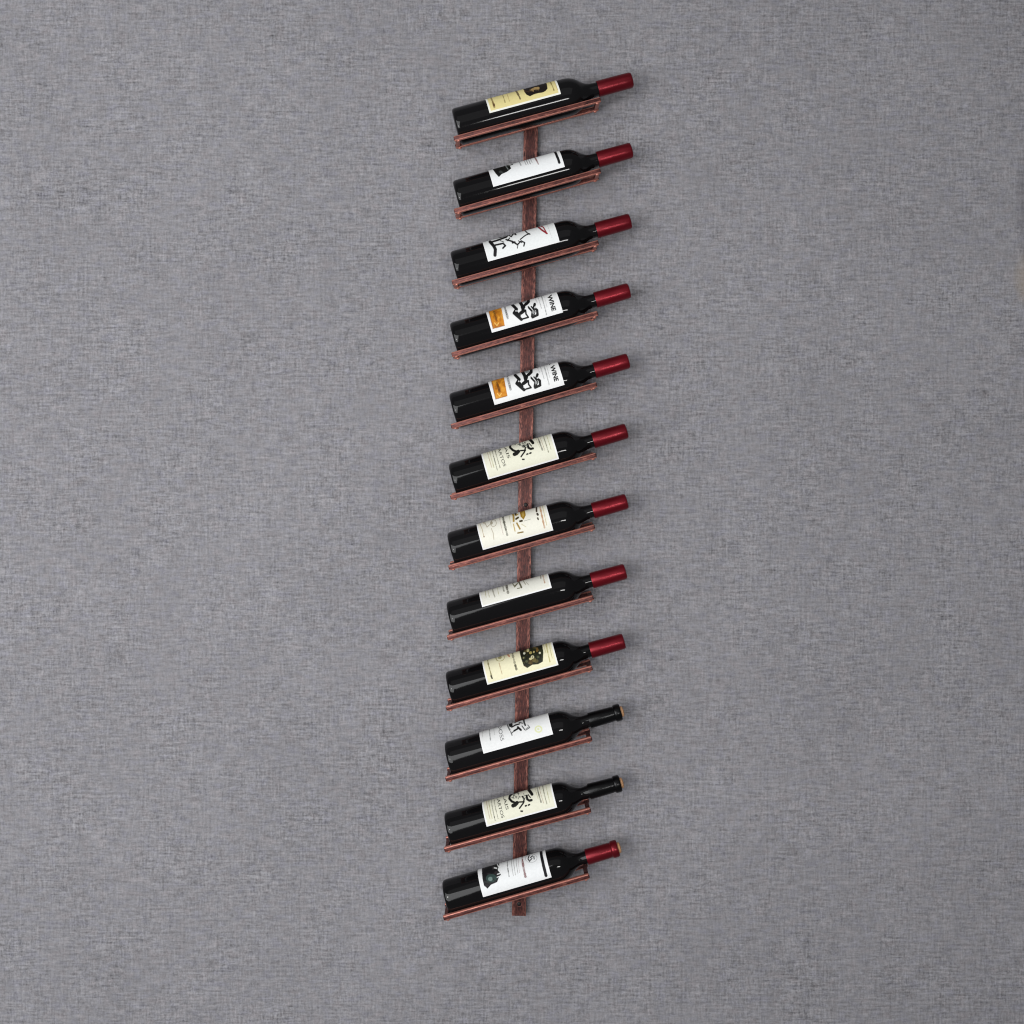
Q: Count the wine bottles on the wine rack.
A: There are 12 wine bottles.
